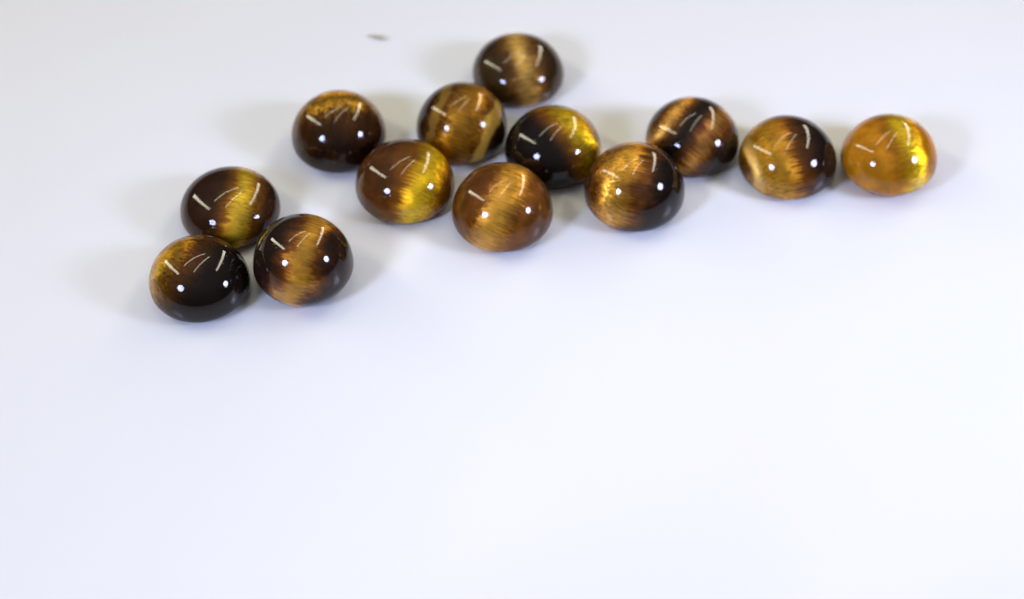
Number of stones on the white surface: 13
